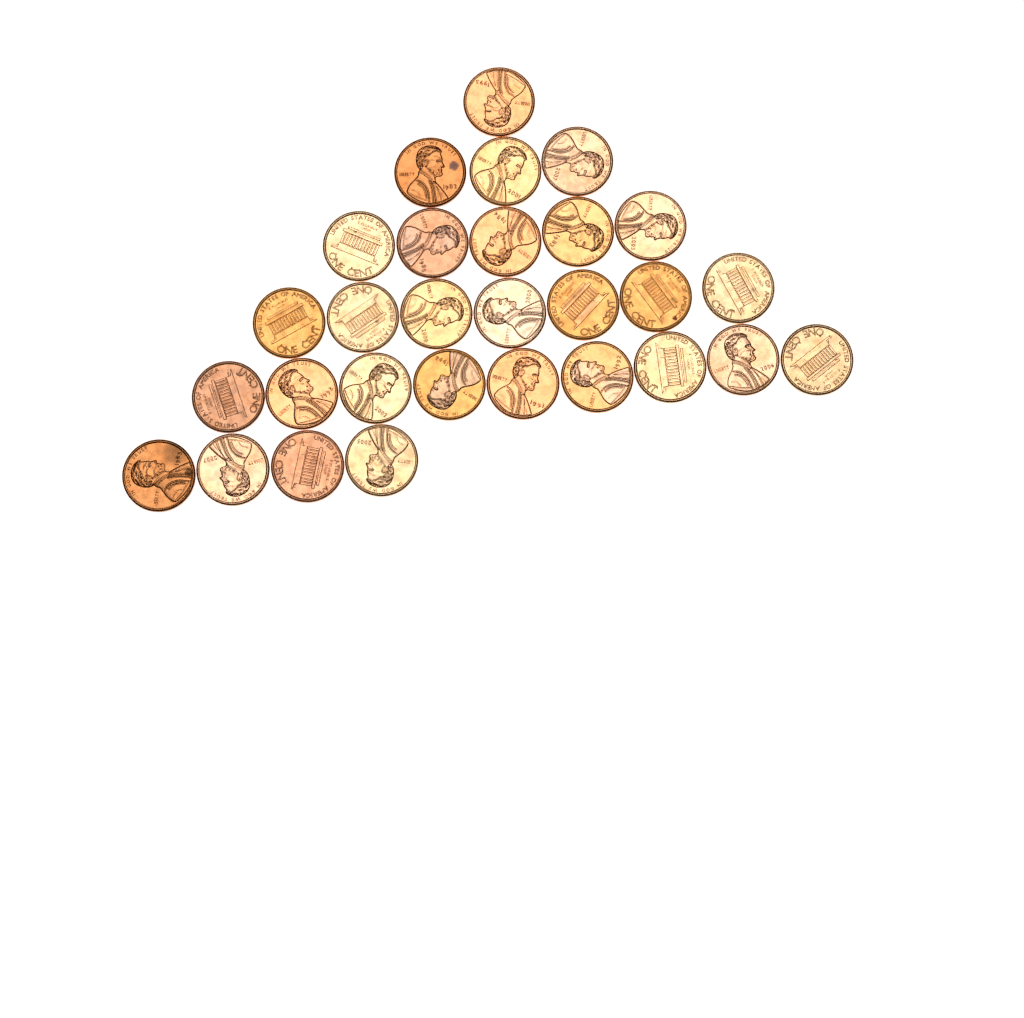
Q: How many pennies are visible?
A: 29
